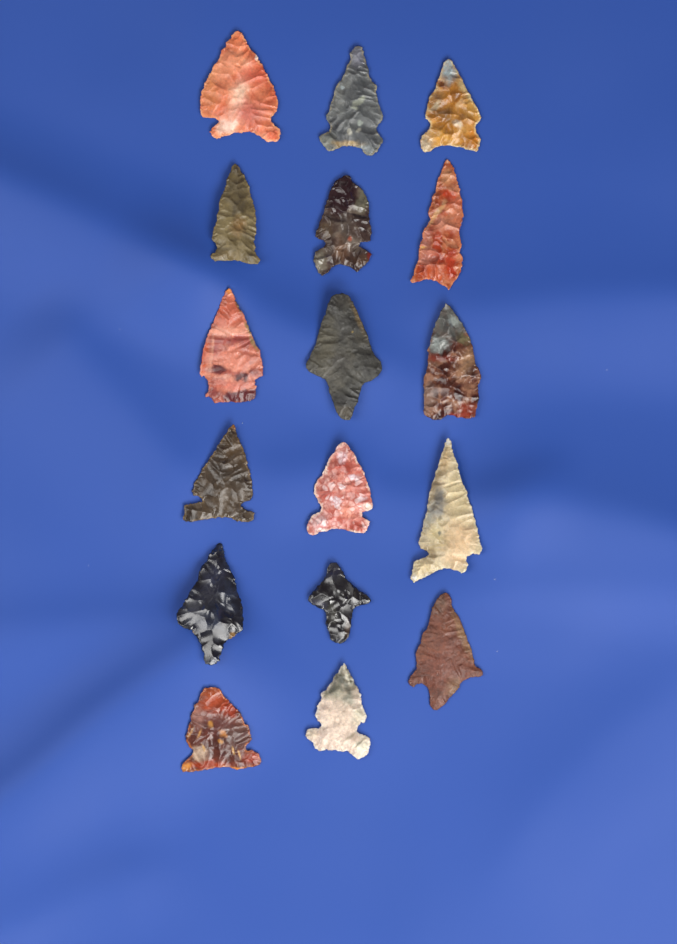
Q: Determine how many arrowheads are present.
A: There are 17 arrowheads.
